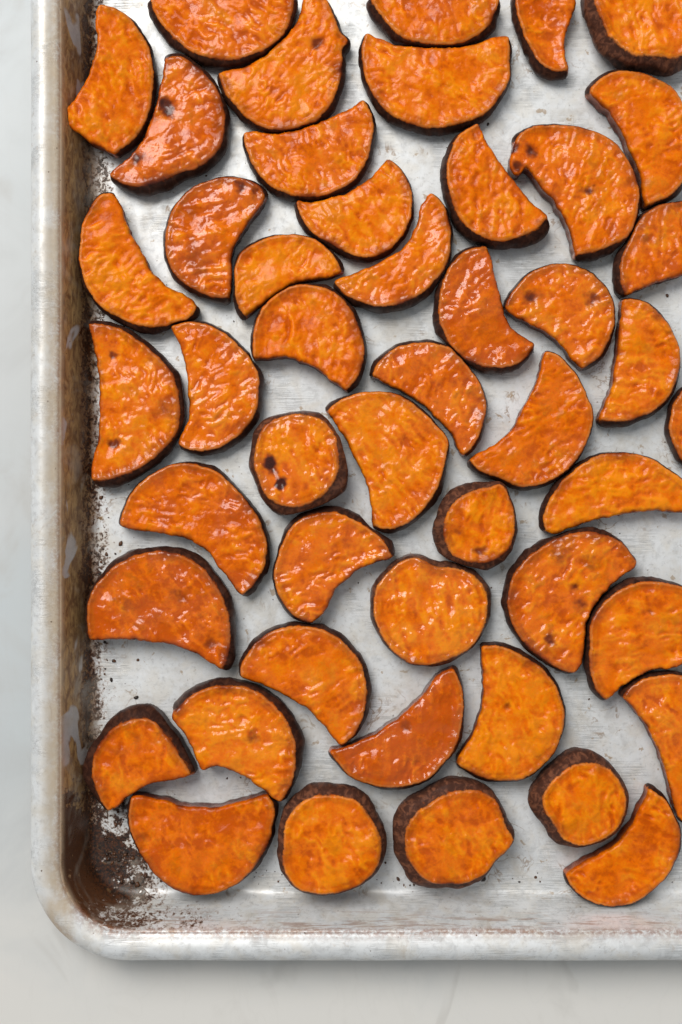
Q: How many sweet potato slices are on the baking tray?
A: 48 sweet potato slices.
